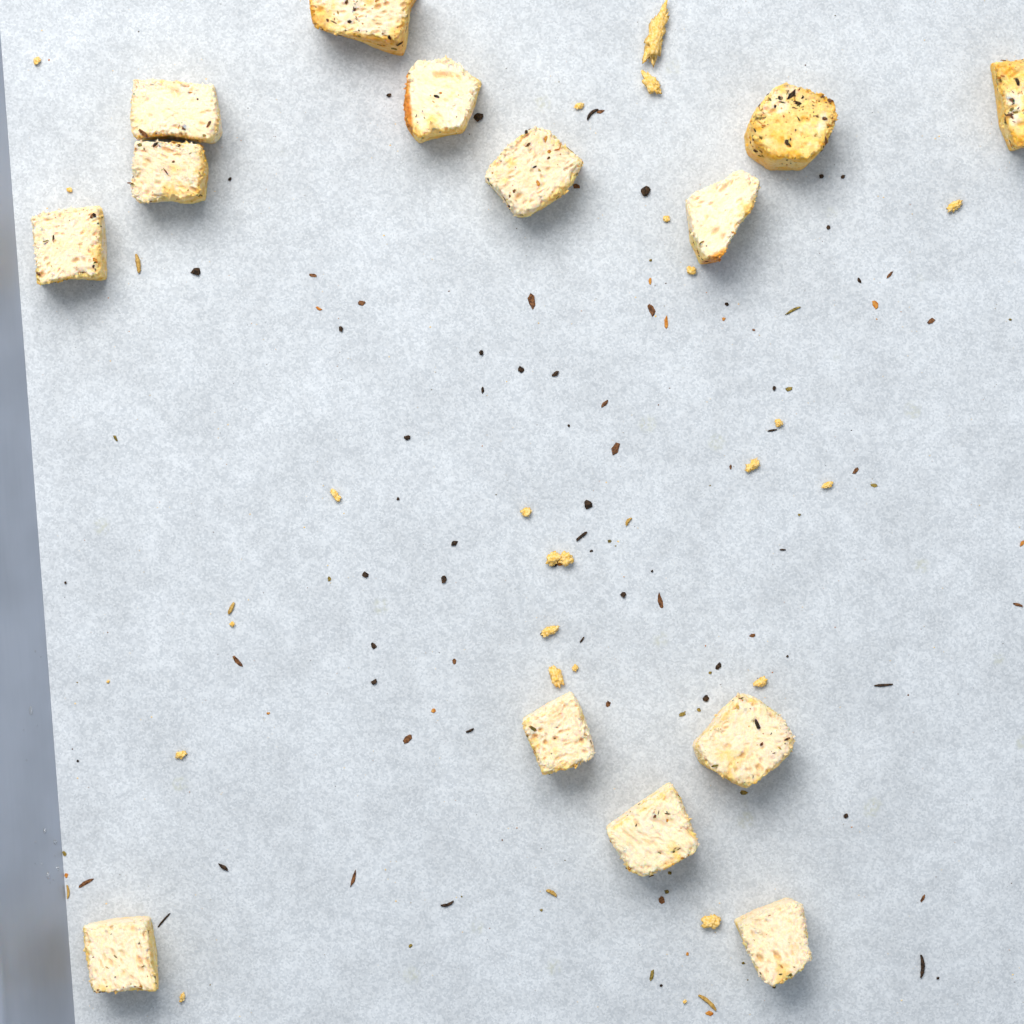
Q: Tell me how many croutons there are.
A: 14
